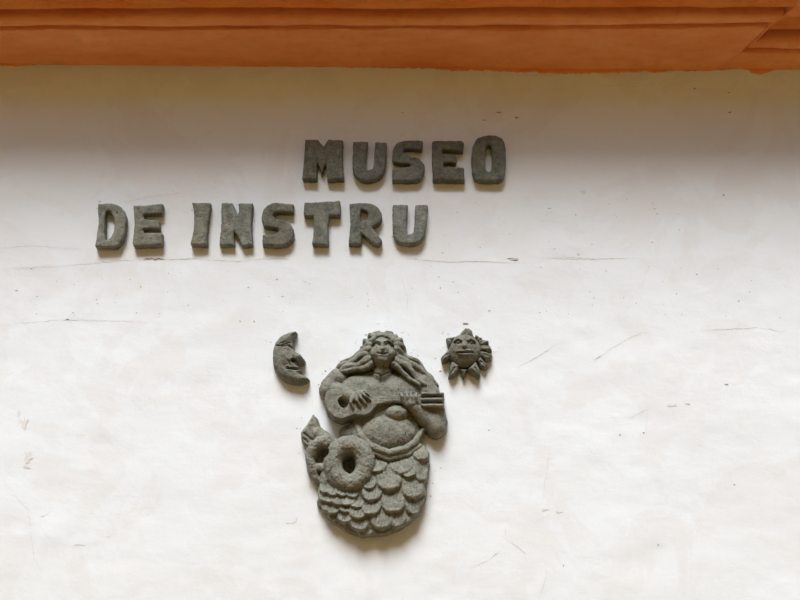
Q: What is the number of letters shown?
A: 13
